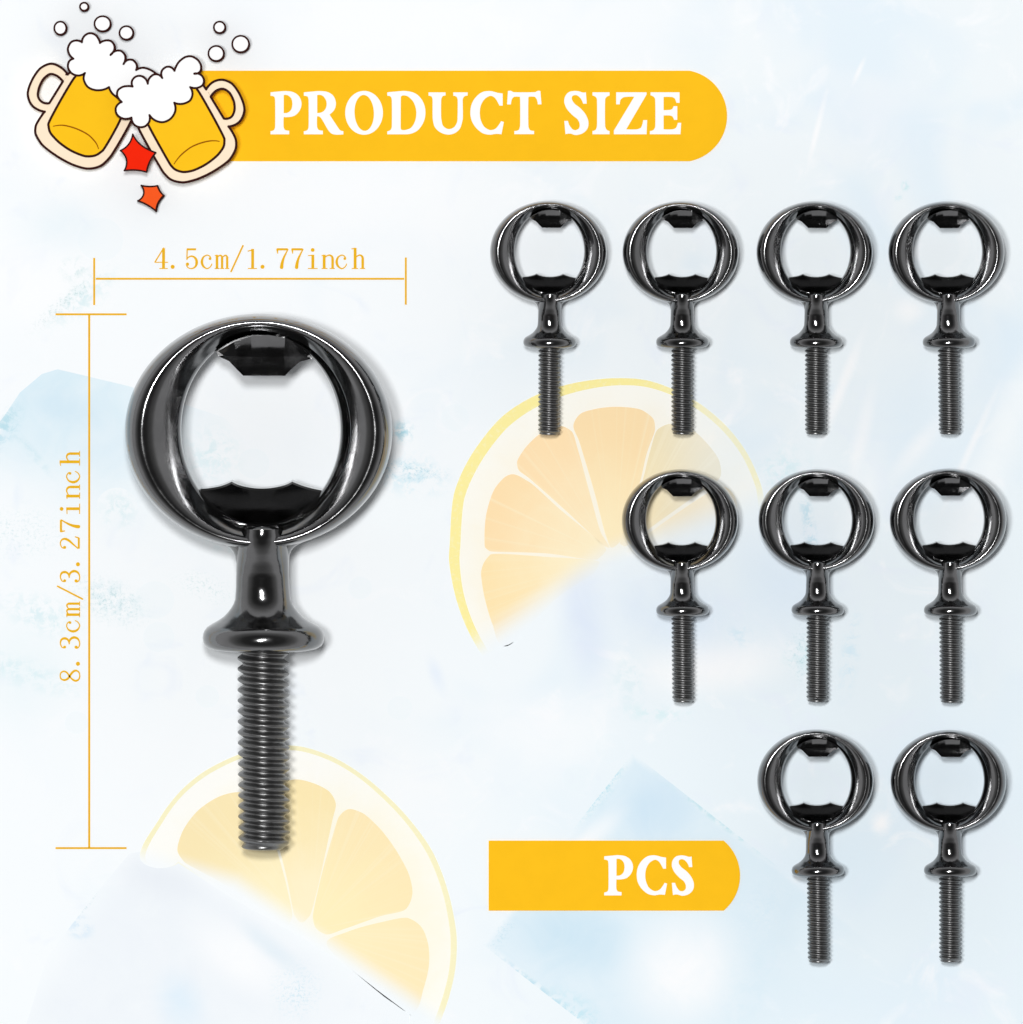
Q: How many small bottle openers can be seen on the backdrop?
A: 9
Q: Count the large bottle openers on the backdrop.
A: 1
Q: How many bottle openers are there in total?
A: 10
